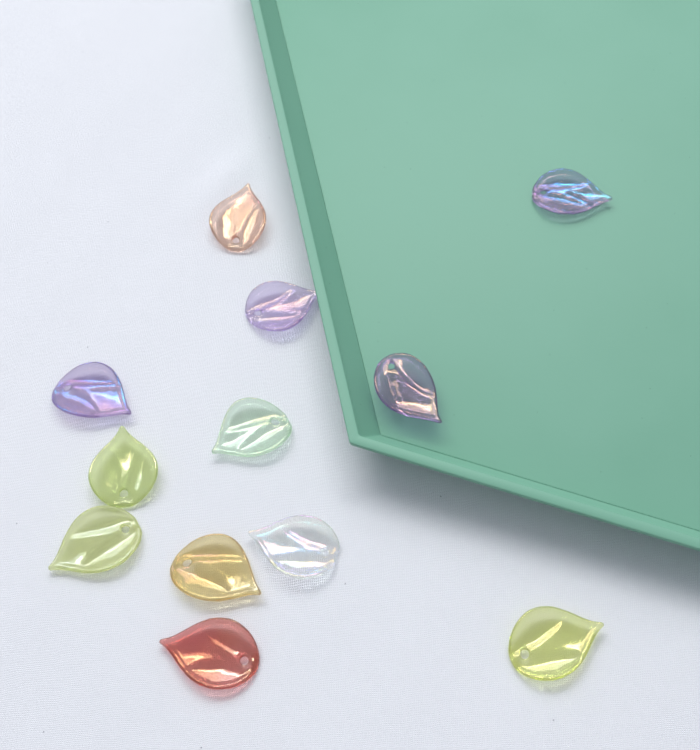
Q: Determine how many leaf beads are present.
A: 12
